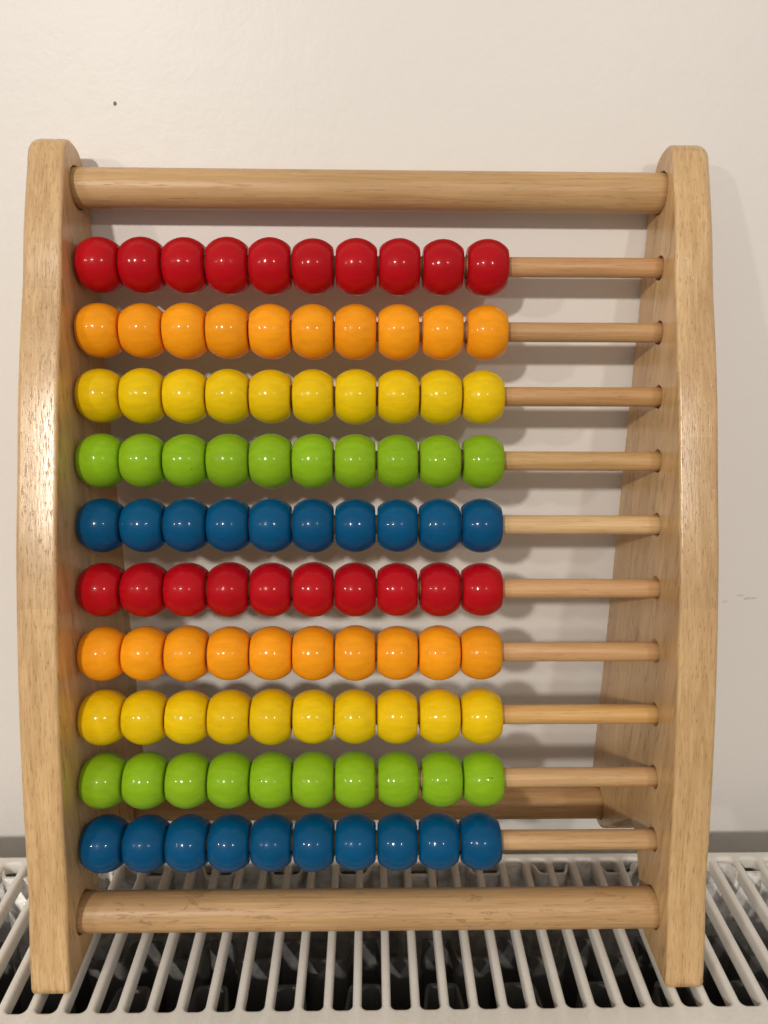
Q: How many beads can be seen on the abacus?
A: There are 100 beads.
